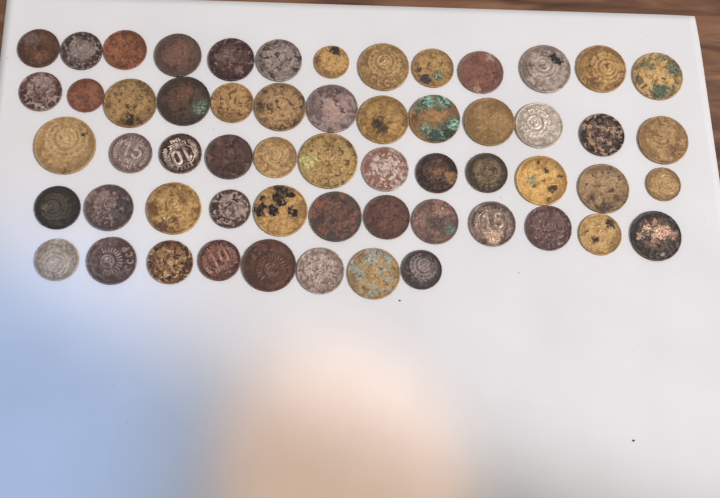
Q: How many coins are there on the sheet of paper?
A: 58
